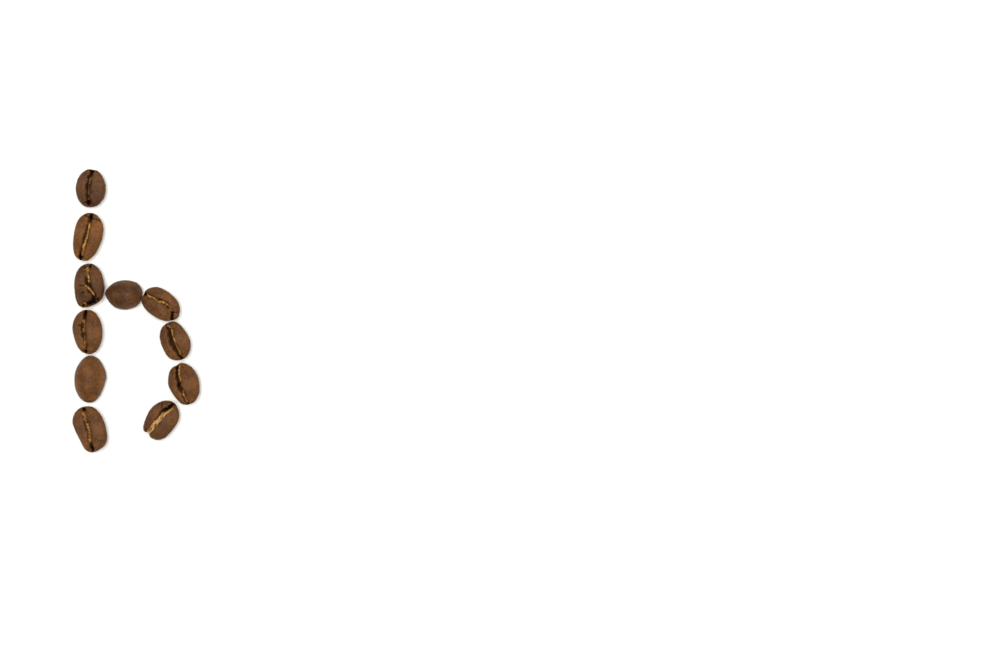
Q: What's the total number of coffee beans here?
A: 11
